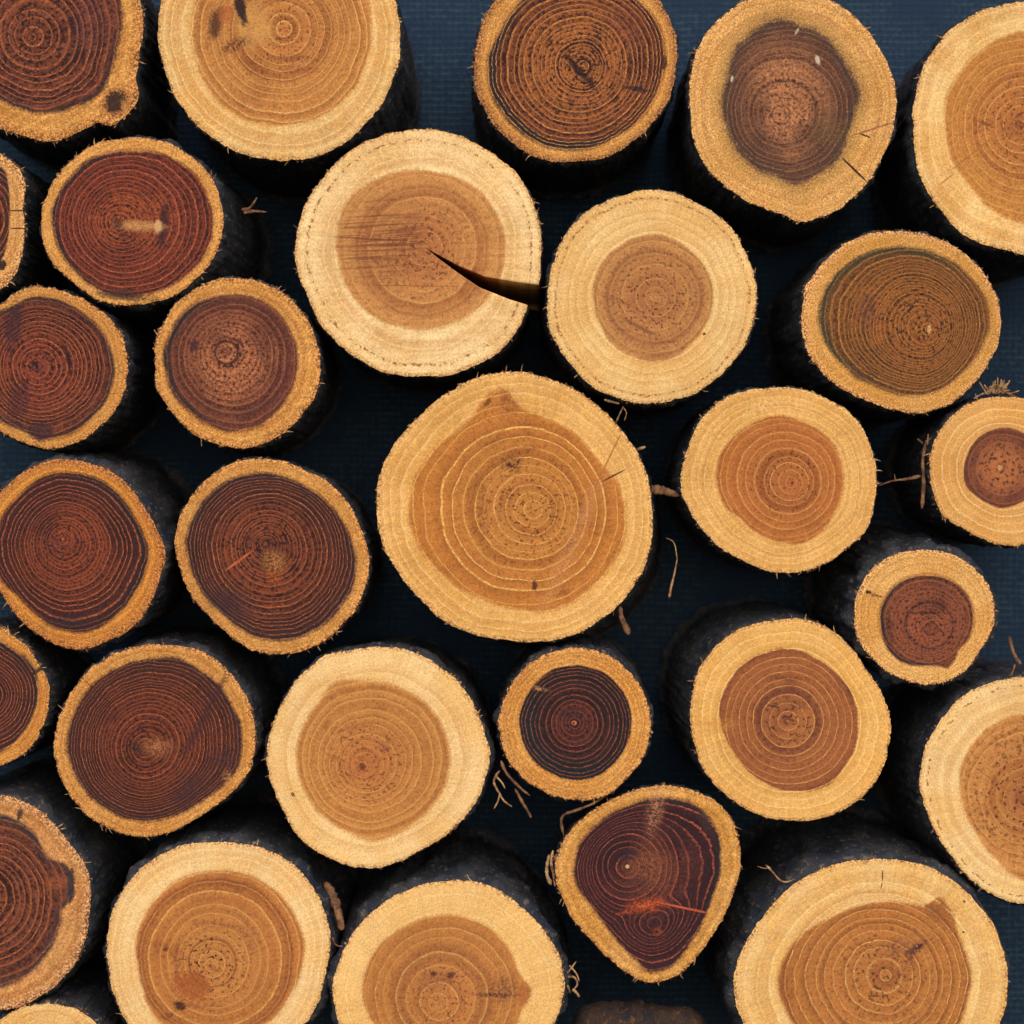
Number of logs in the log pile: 30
